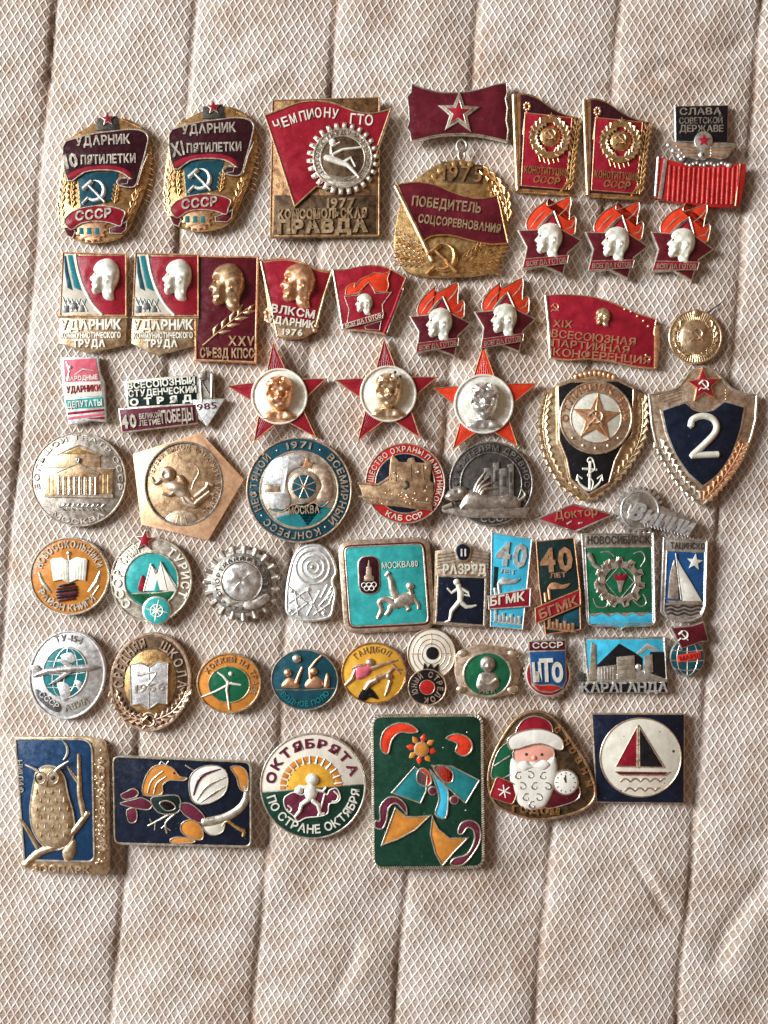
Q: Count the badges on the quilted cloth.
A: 59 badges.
